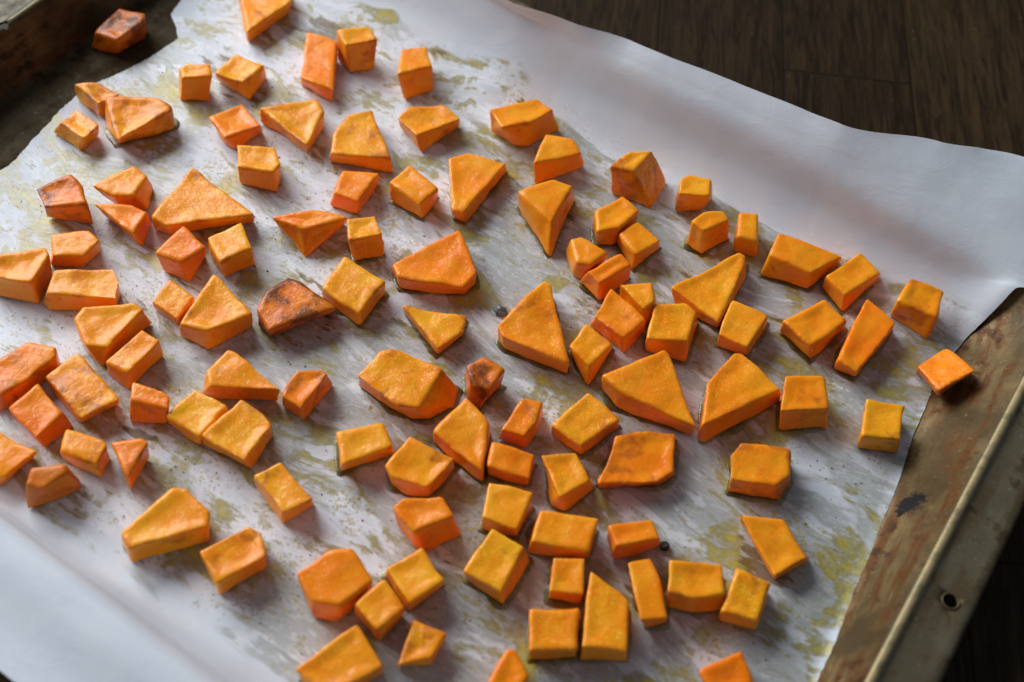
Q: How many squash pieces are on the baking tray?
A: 110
